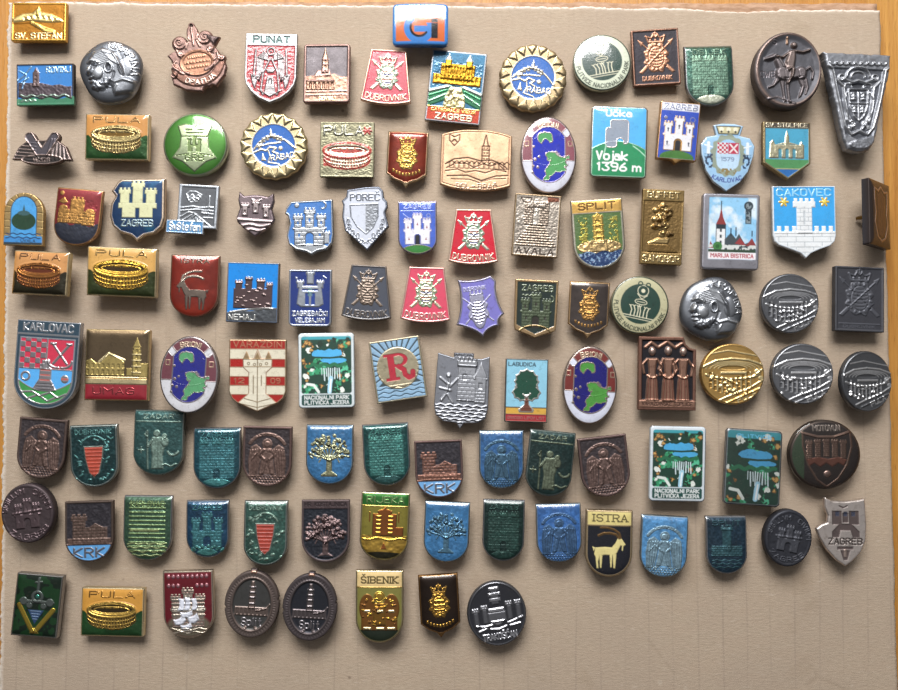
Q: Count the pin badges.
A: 106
